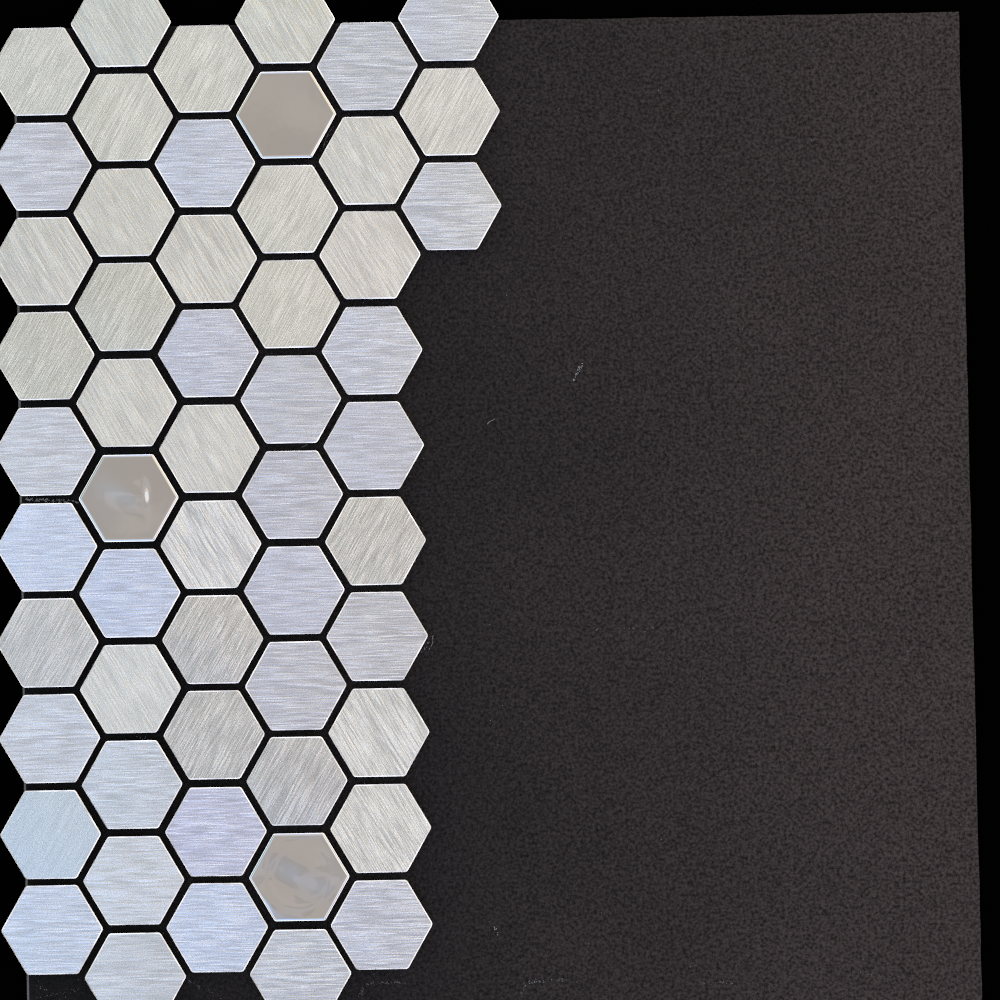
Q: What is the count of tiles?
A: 55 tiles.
